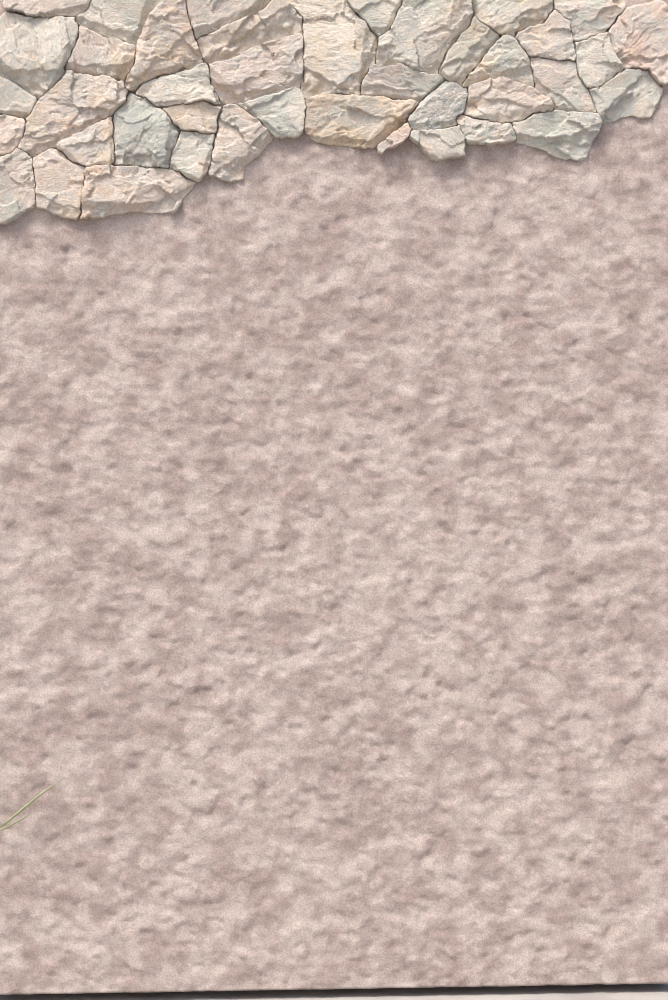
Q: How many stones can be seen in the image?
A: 41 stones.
